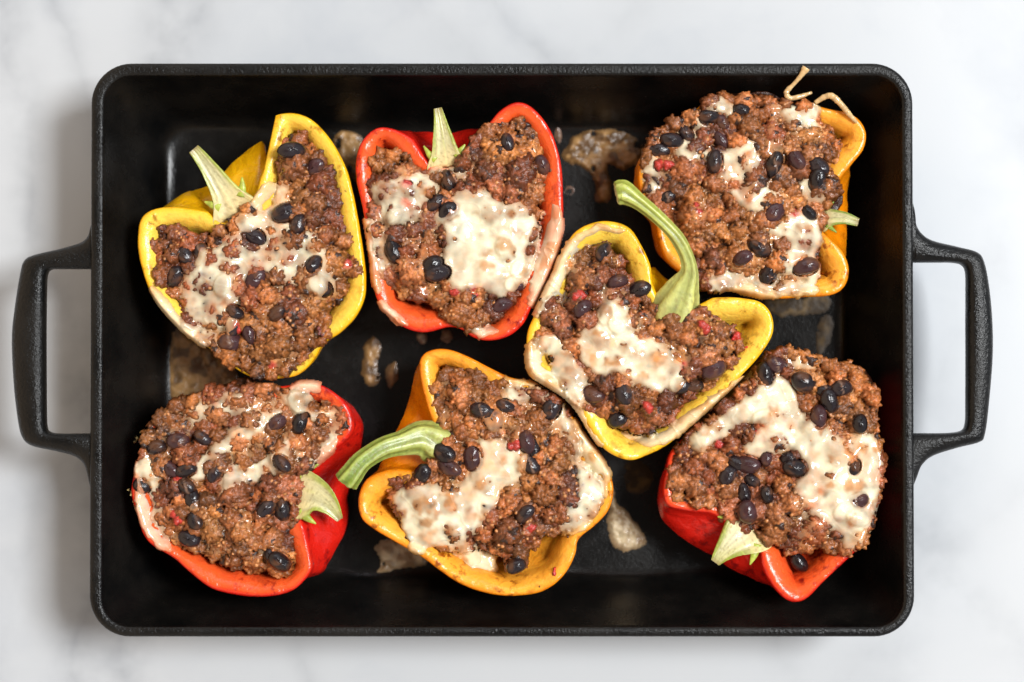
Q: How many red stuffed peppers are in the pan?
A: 3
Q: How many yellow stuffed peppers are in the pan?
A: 2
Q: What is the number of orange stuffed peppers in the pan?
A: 2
